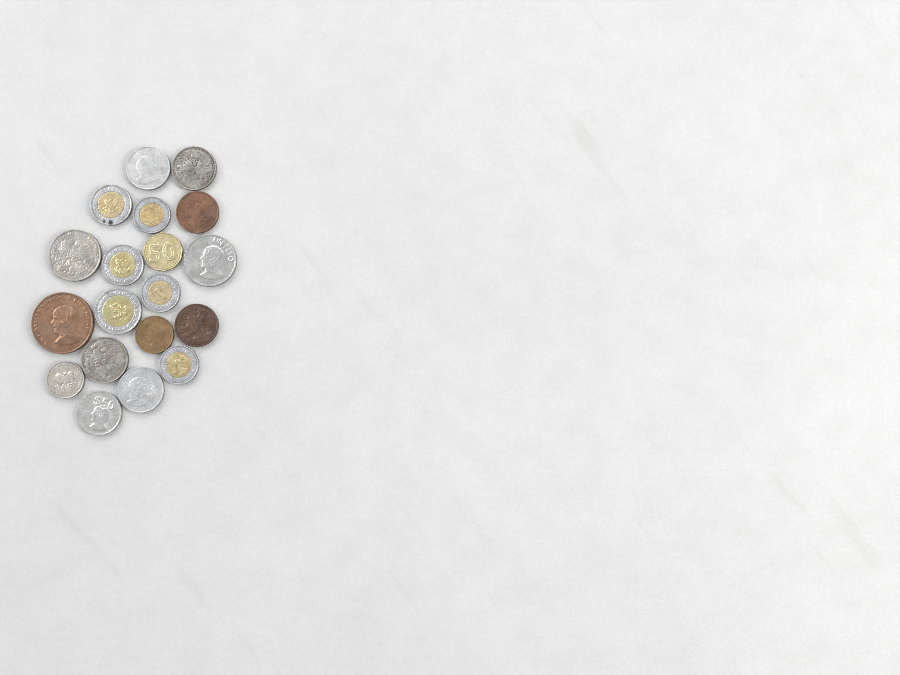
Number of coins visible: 19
